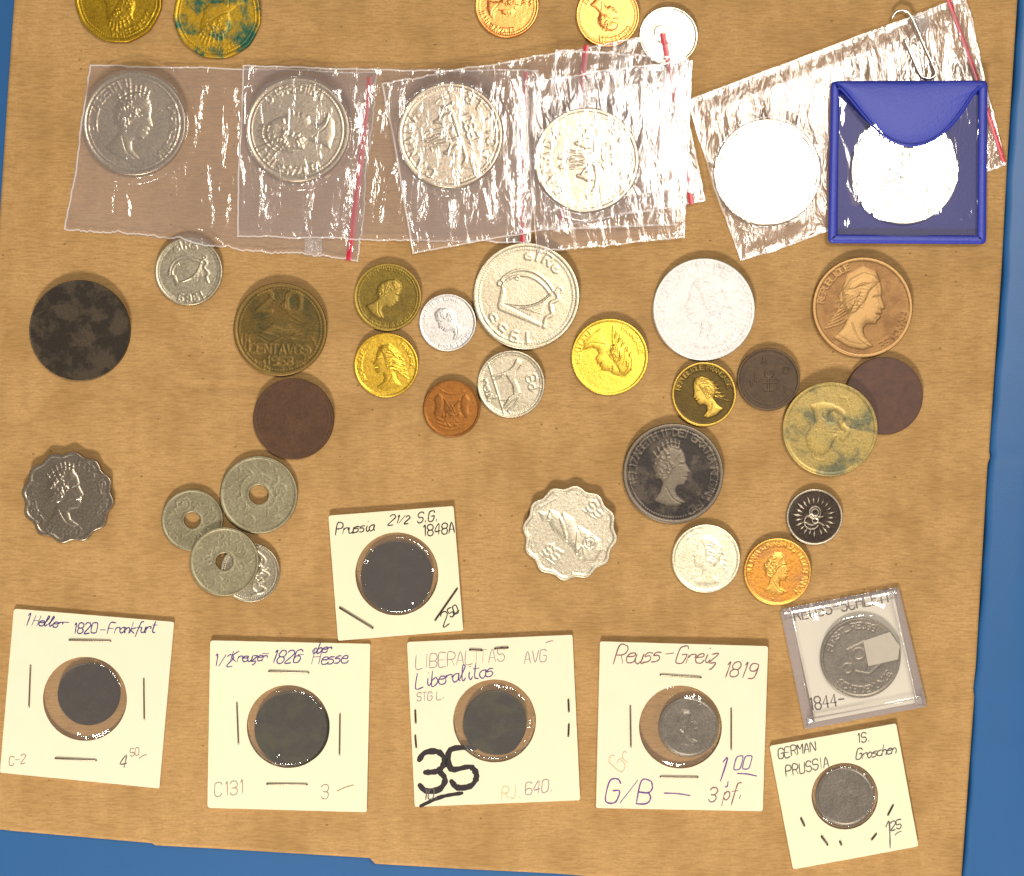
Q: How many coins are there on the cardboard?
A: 45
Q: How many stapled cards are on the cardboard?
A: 6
